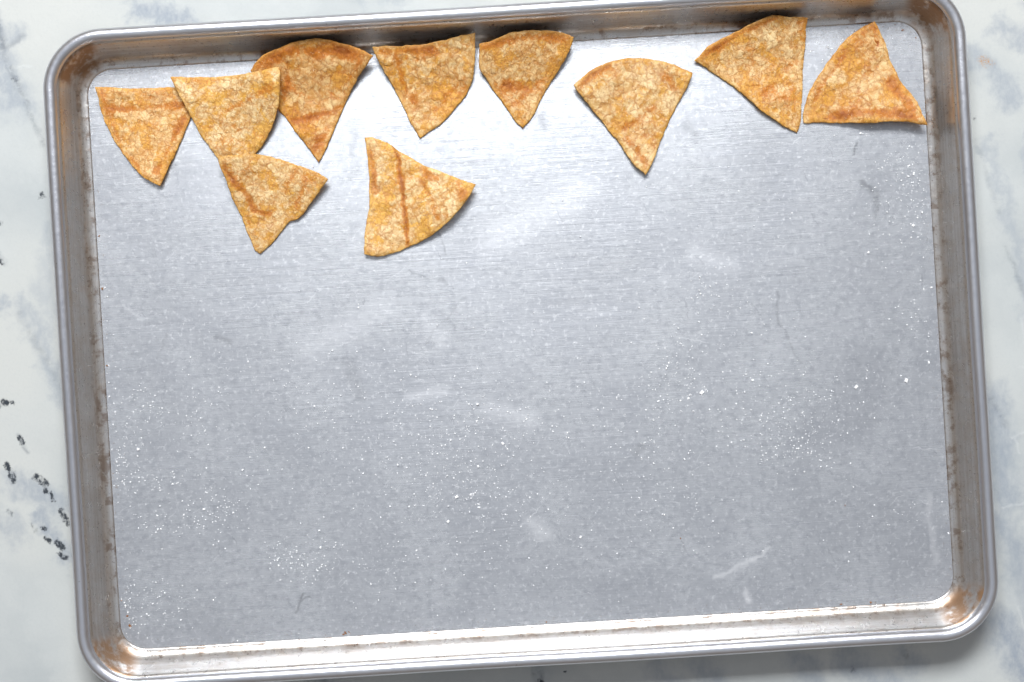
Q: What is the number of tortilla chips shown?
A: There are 10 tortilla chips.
